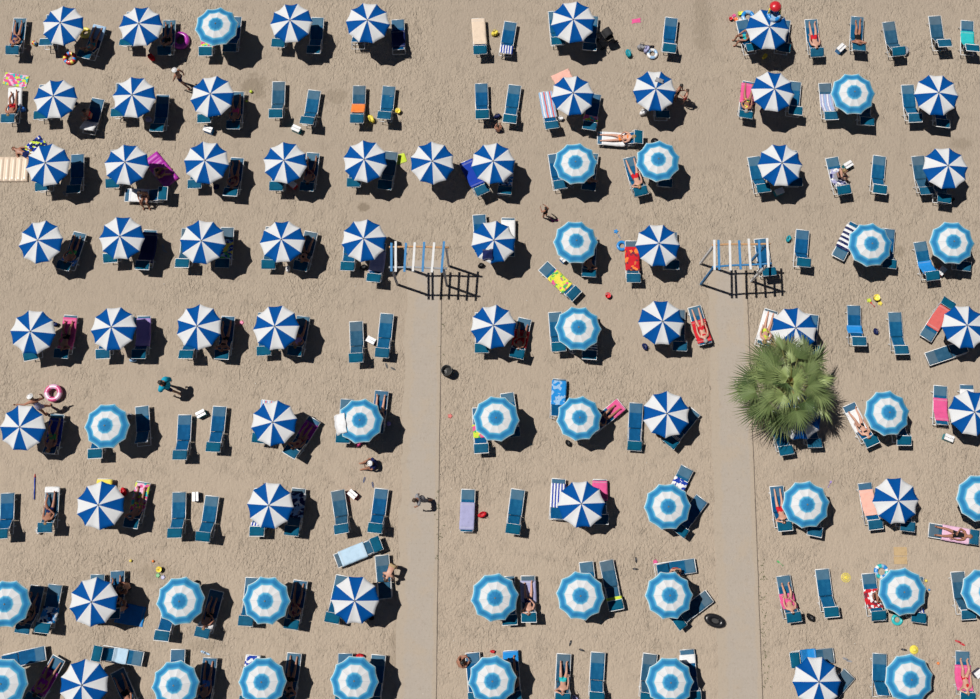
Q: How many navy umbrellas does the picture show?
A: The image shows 50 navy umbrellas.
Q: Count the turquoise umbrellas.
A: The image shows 31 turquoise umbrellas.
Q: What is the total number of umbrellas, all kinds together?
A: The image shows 81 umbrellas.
